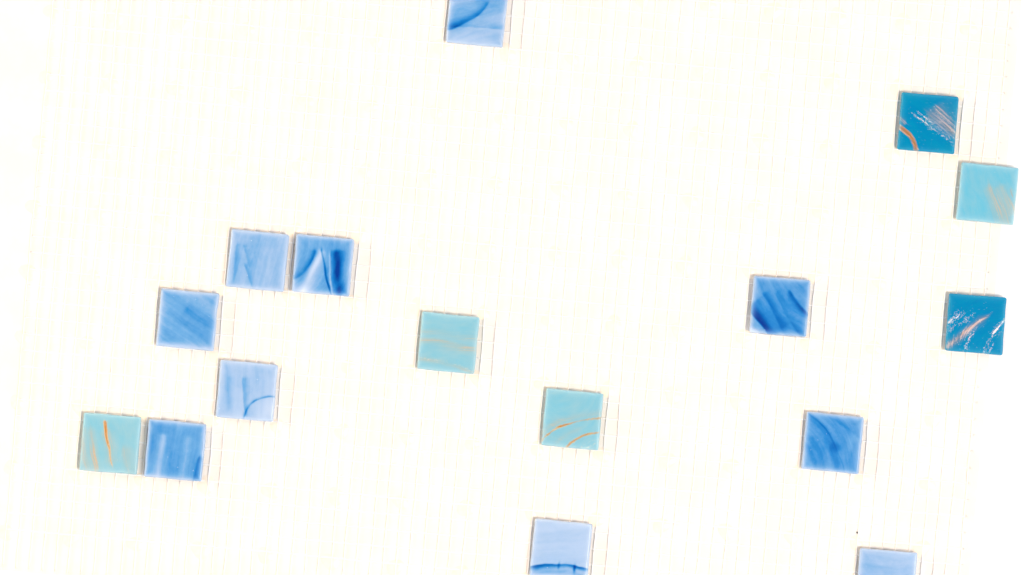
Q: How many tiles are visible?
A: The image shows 16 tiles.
